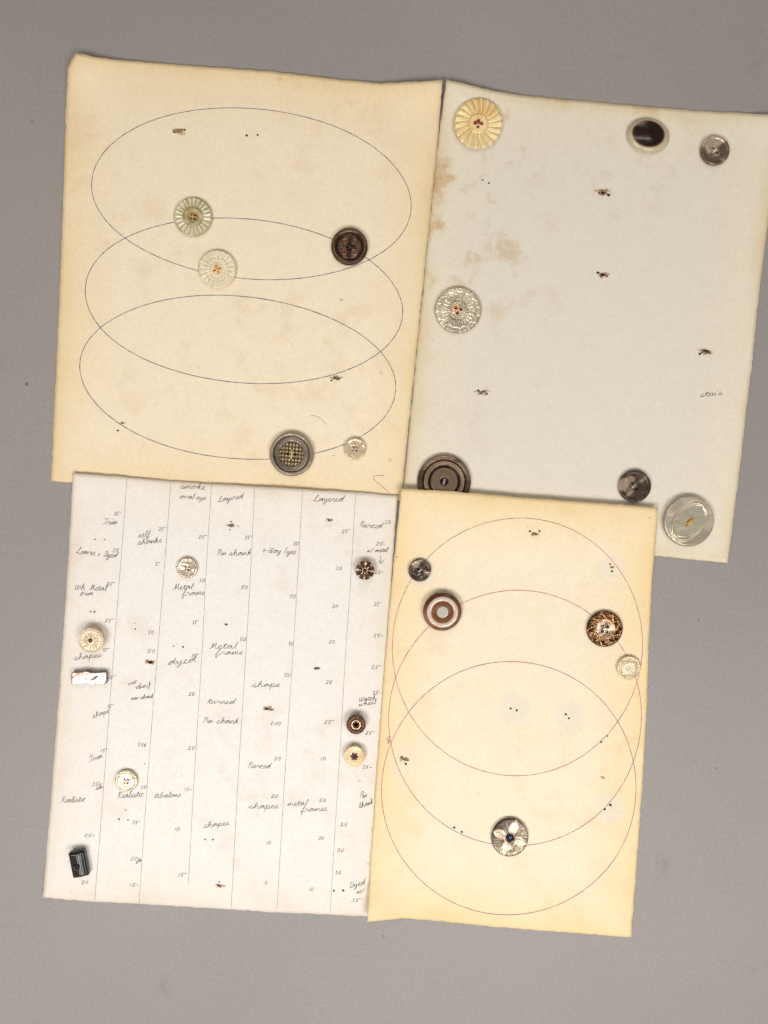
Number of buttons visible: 25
